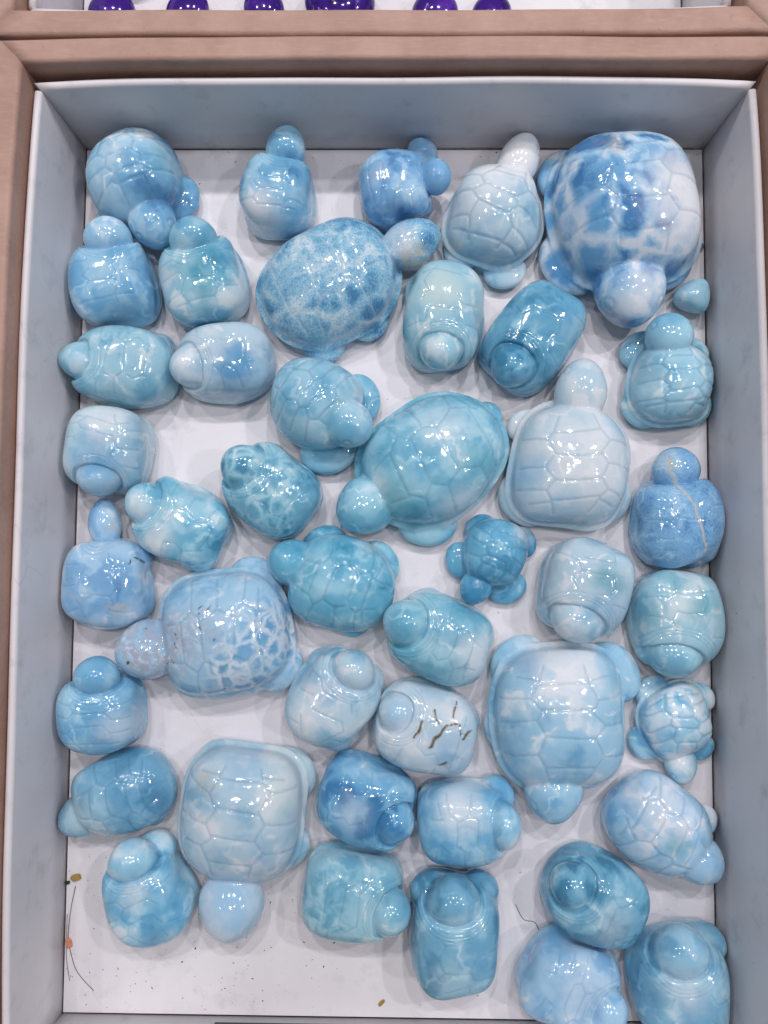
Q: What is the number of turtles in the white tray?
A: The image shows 43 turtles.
